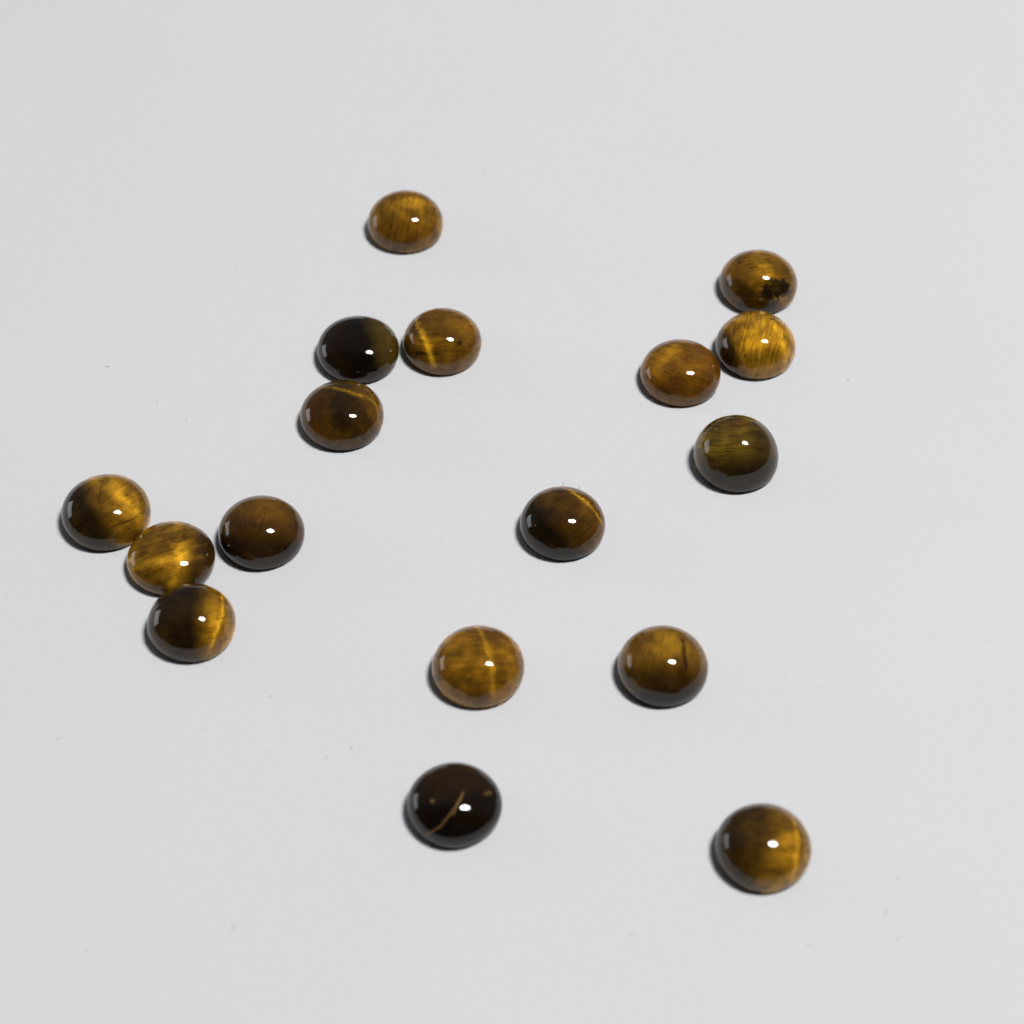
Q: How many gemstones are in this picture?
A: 17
